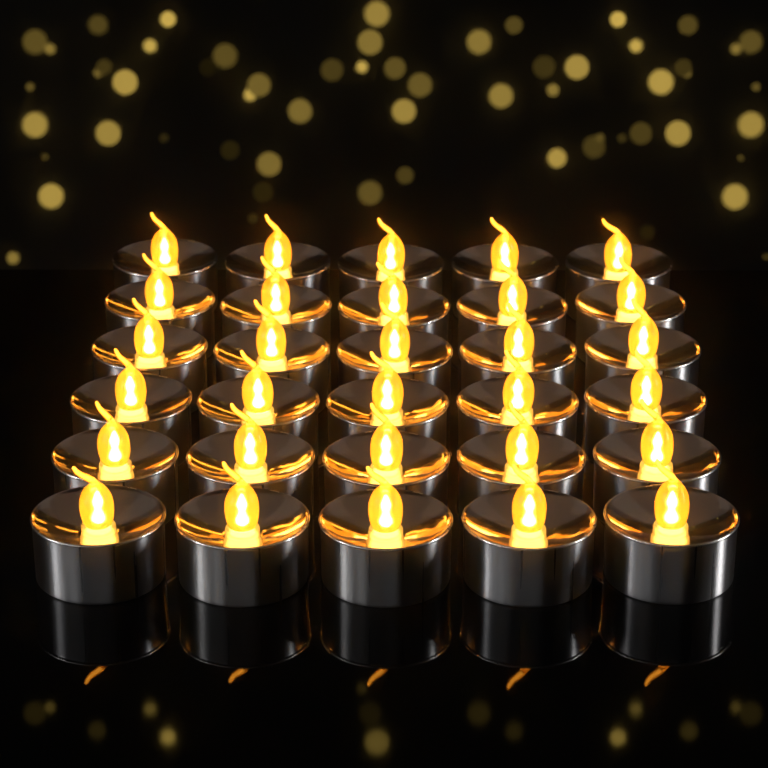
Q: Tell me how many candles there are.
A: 30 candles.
